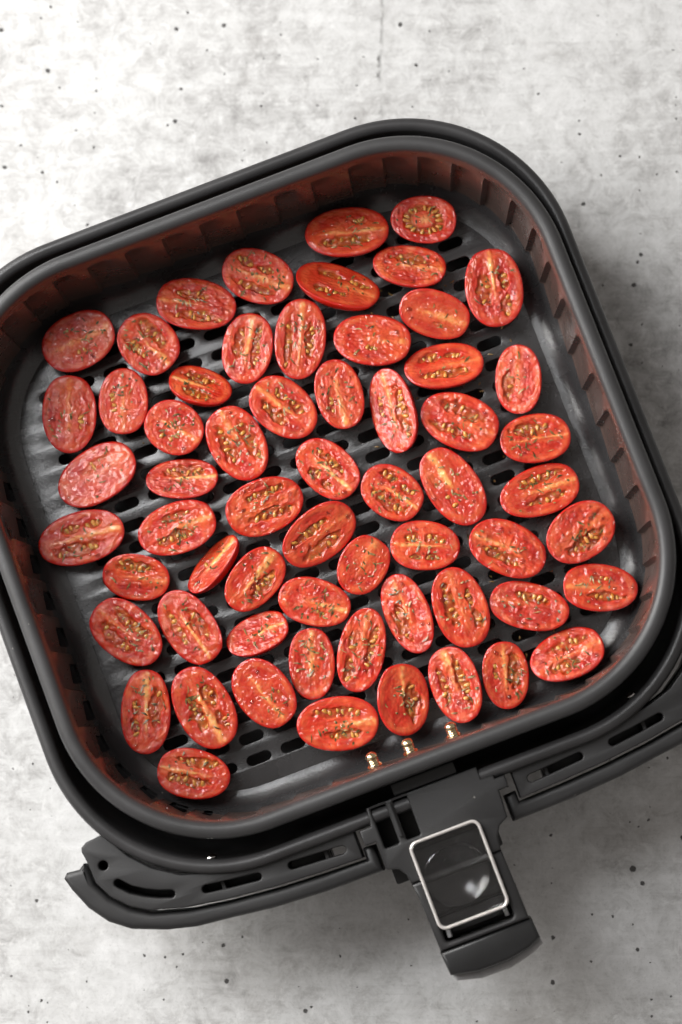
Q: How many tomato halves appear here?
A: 61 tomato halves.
